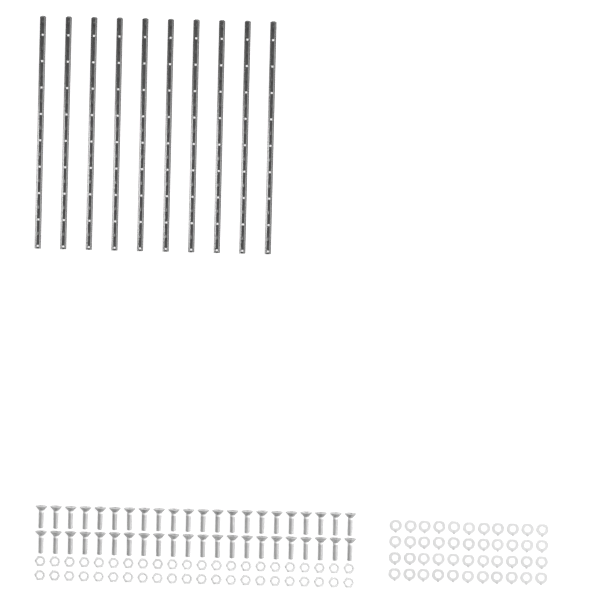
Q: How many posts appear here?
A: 10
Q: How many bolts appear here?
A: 44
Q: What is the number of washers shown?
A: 44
